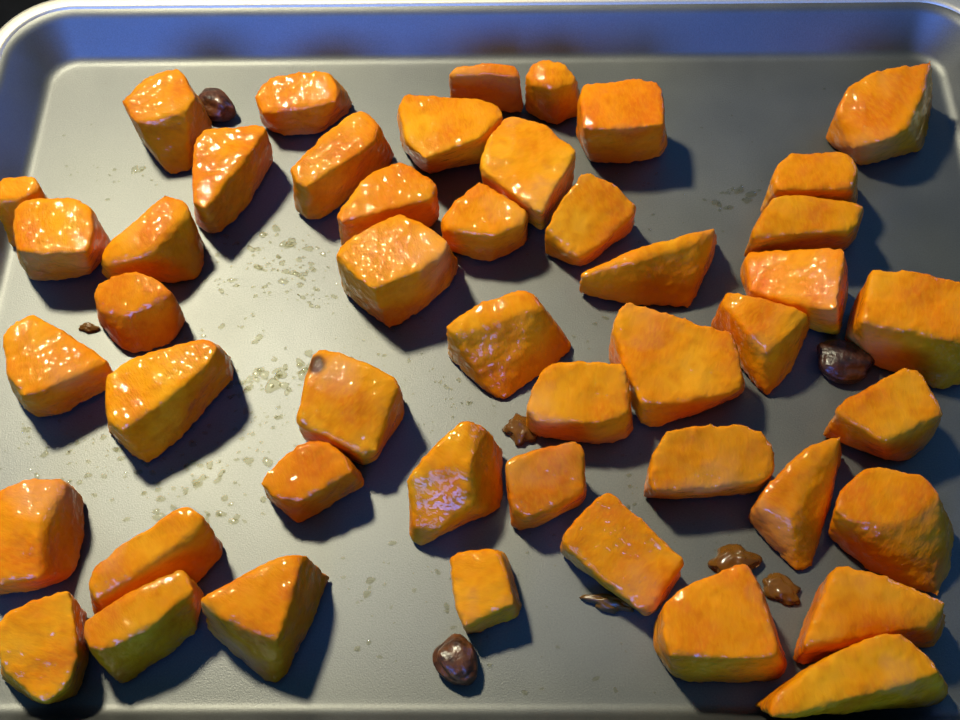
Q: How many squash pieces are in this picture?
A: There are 47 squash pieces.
